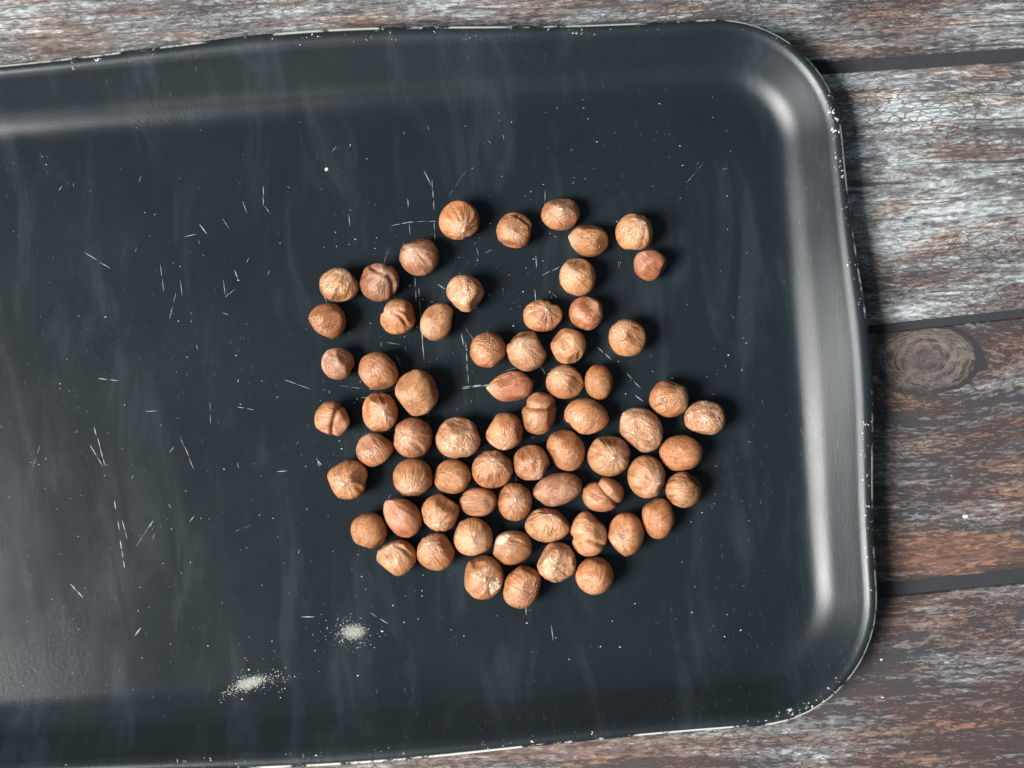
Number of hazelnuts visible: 66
